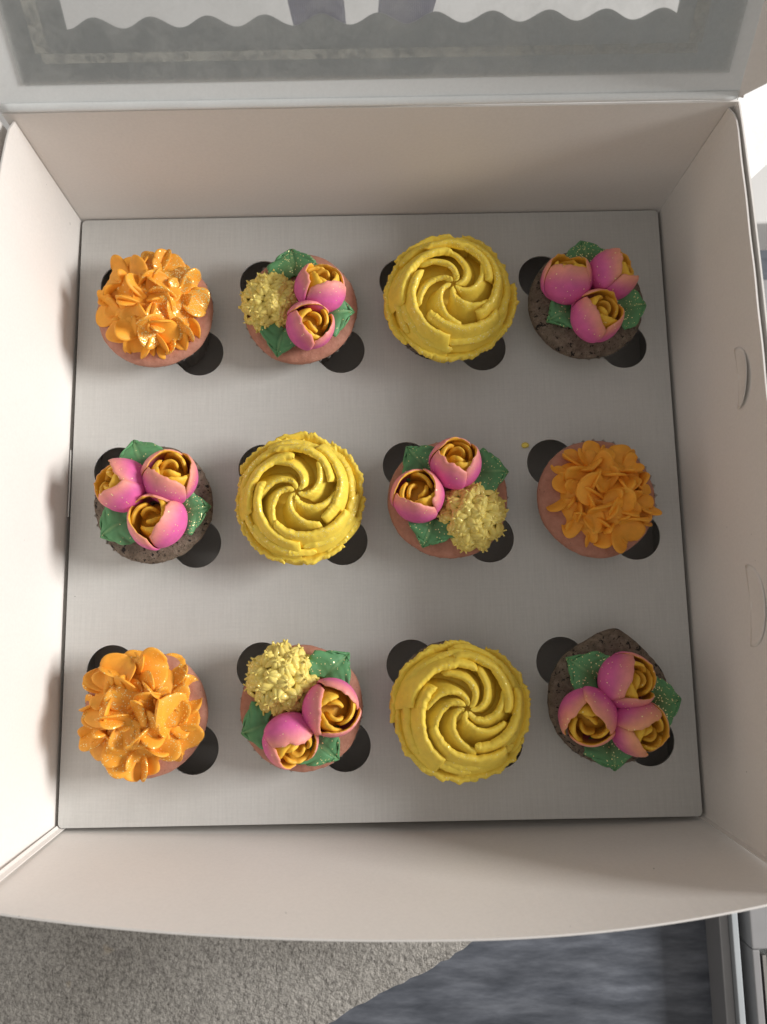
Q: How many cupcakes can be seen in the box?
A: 12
